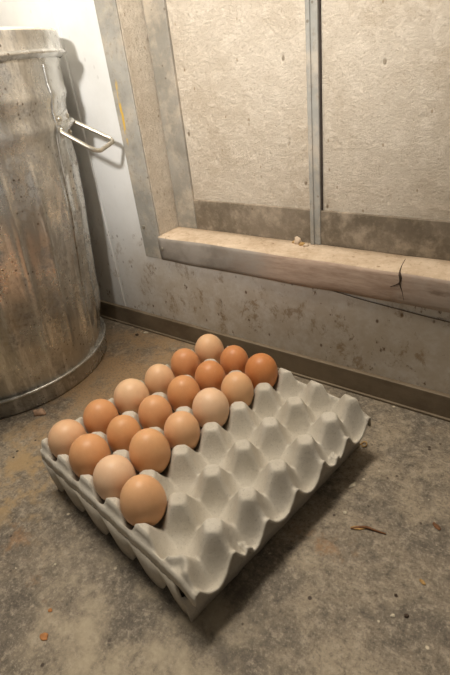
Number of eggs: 19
